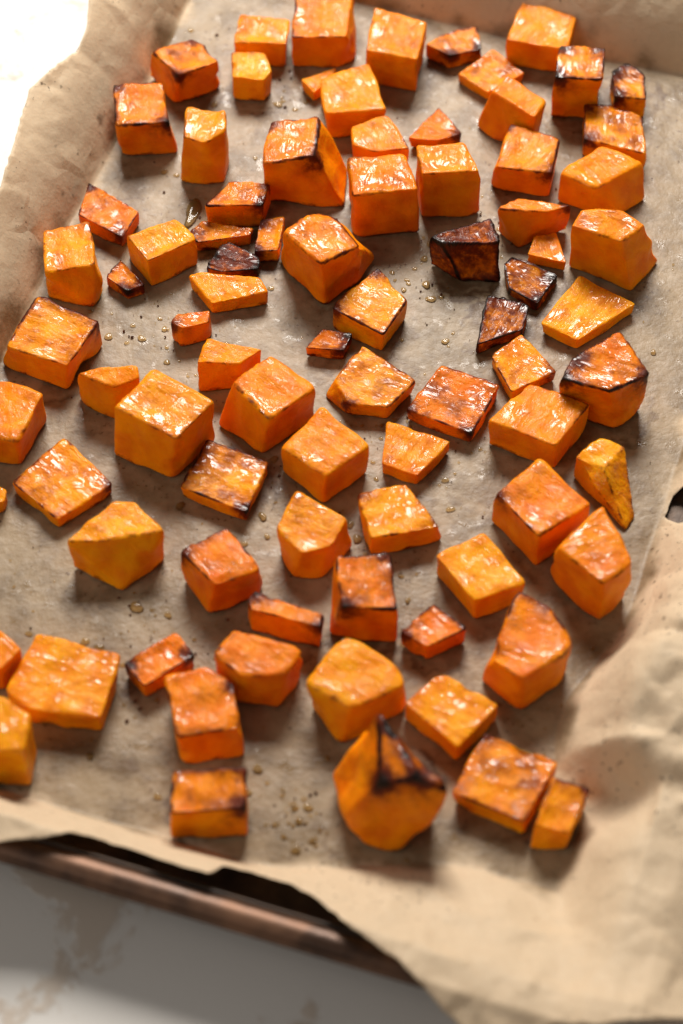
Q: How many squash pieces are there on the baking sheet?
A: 83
